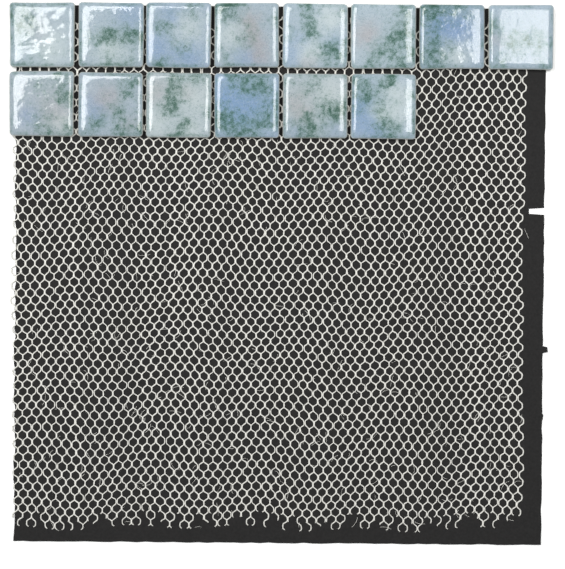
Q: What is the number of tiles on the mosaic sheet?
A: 14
